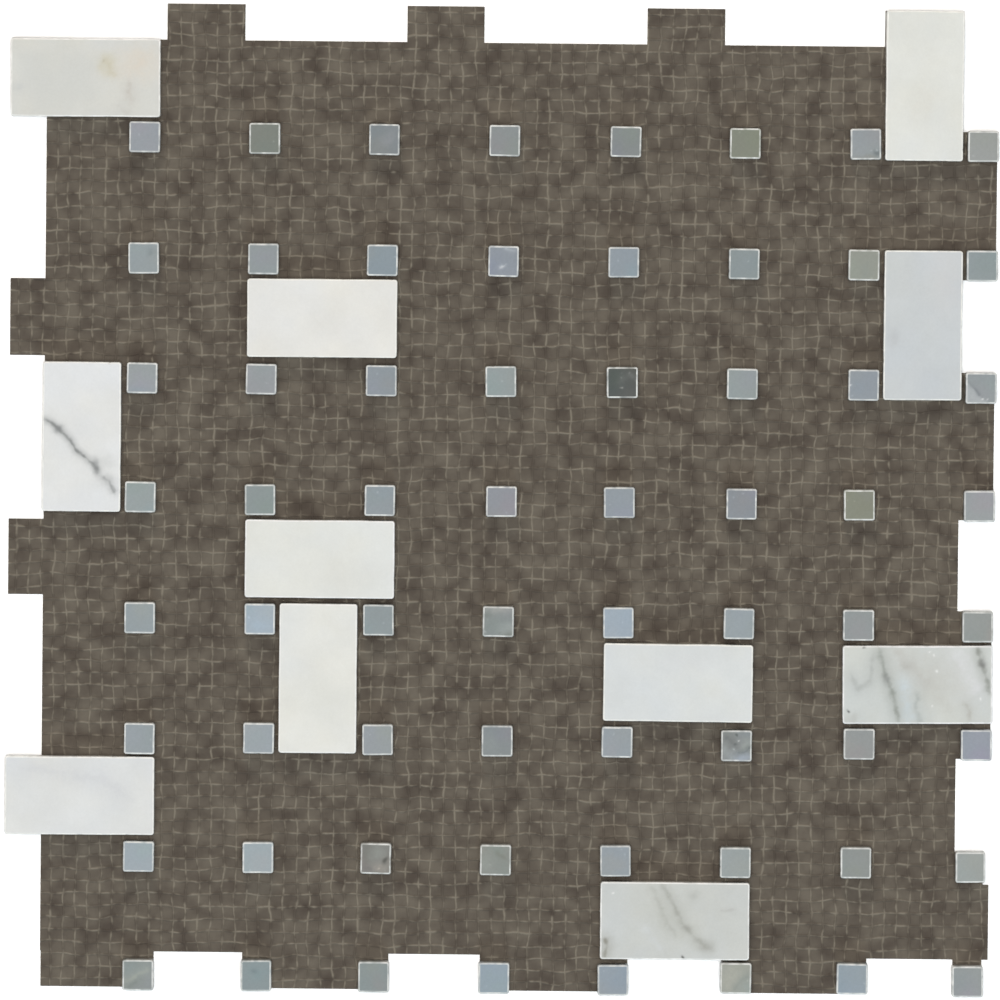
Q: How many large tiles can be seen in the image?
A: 11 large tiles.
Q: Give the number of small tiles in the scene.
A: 64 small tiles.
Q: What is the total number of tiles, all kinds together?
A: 75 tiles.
